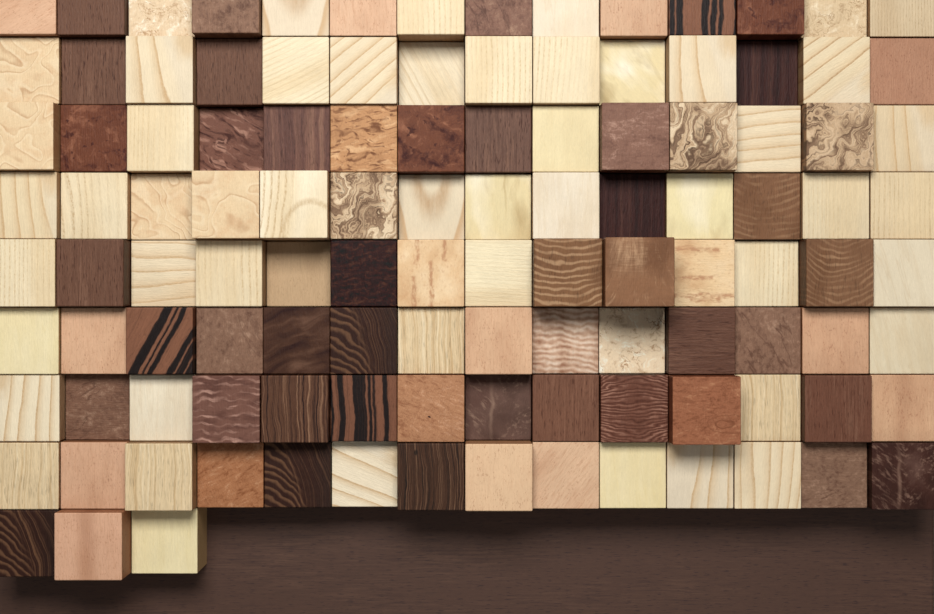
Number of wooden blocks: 115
